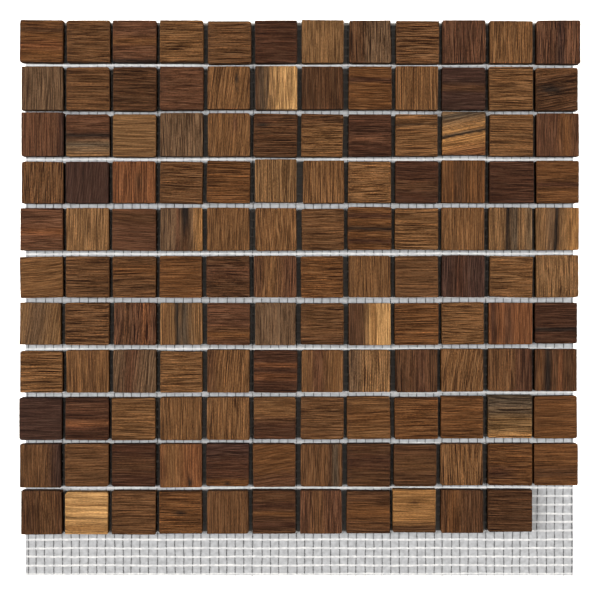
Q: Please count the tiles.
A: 131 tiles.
